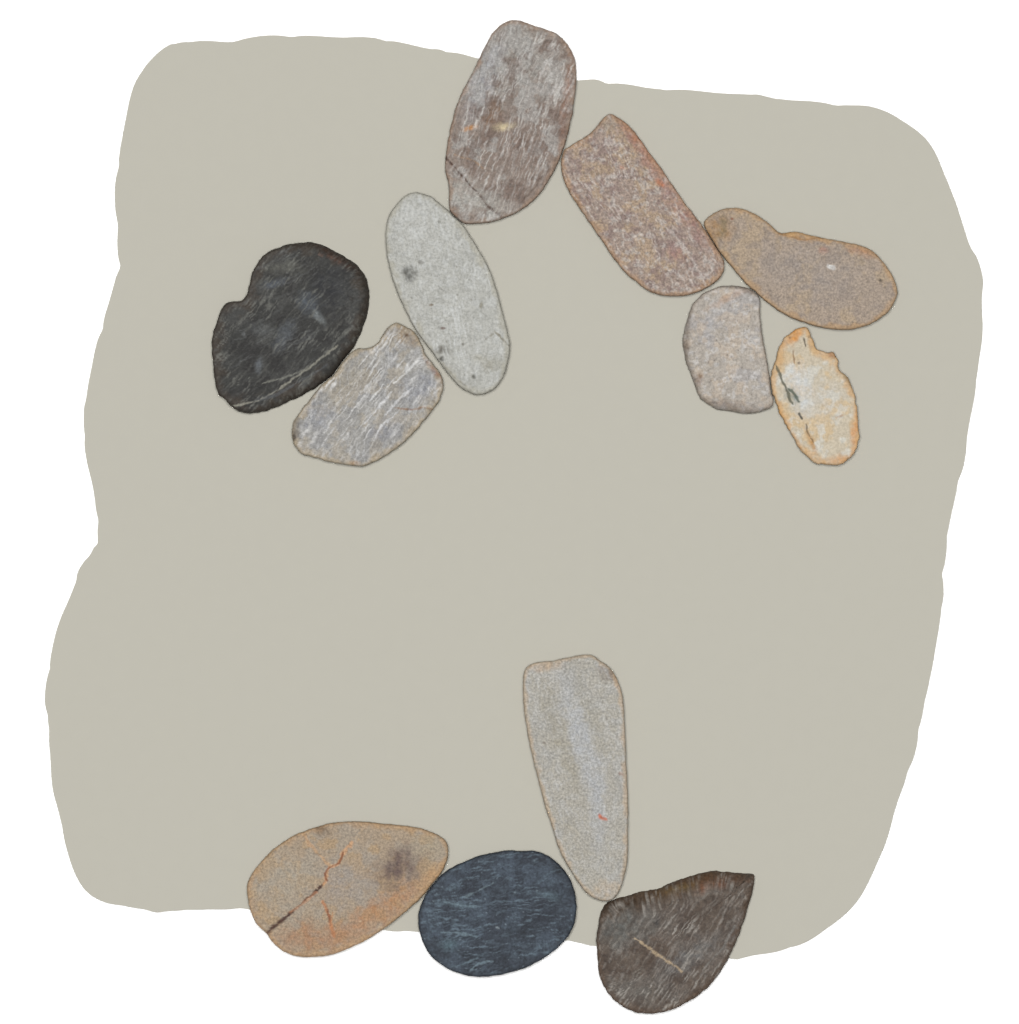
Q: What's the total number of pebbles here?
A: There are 12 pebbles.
